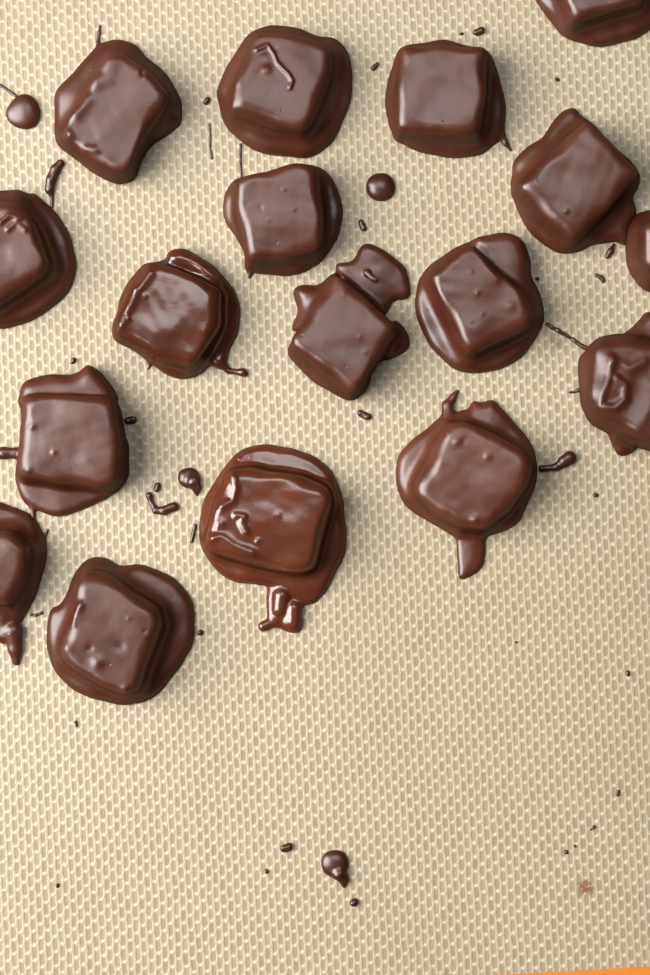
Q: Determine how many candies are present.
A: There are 17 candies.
